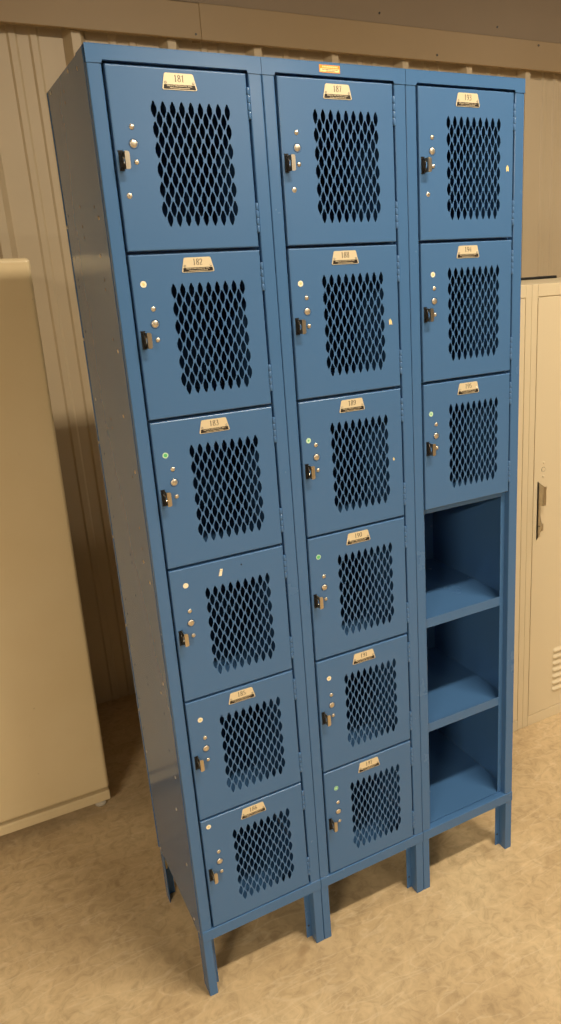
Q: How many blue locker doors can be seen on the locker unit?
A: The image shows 15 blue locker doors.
